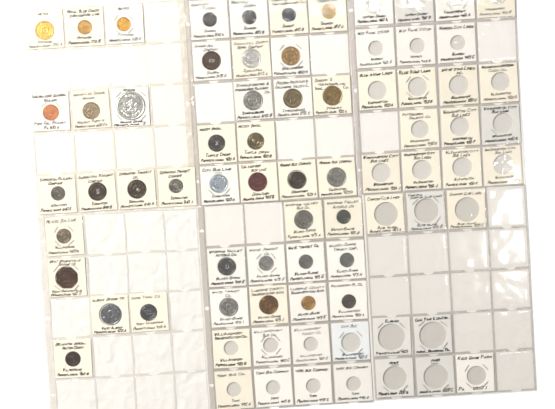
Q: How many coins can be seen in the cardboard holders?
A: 41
